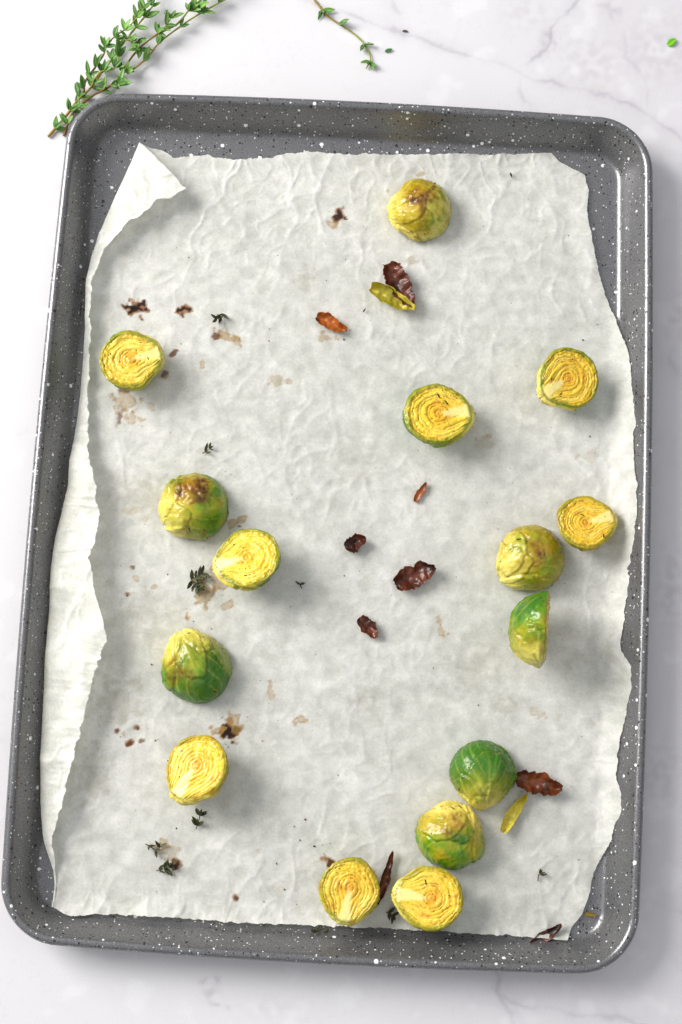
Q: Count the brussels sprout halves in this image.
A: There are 15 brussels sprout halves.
